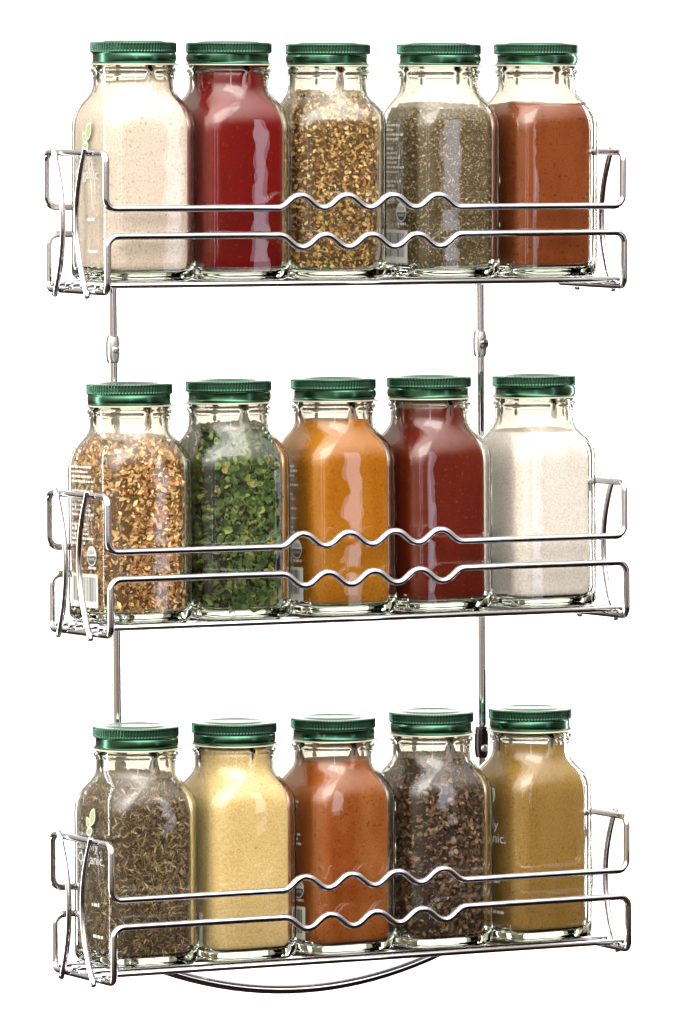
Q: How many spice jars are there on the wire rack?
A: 15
